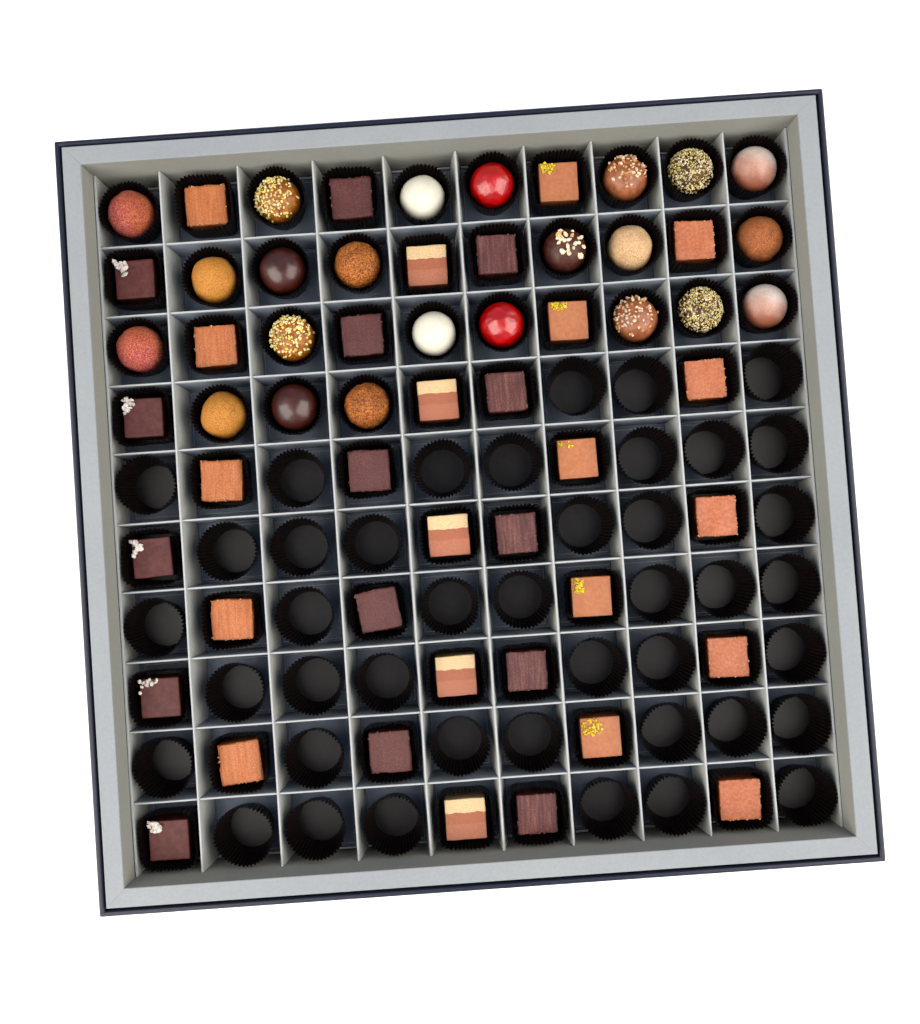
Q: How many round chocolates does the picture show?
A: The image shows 23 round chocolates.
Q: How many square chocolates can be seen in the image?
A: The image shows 35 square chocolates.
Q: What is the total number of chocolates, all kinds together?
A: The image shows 58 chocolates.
